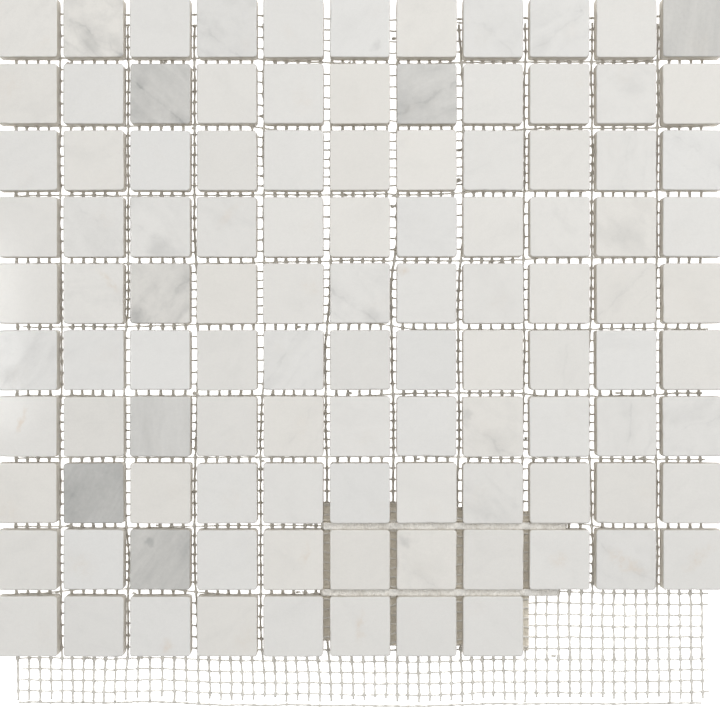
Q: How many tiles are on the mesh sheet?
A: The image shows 107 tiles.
